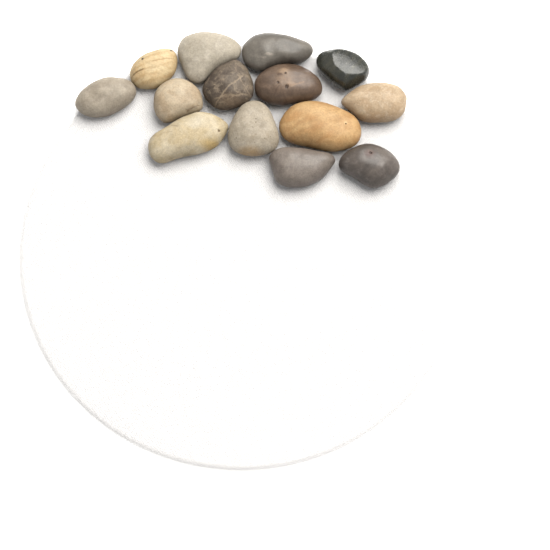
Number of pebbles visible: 14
